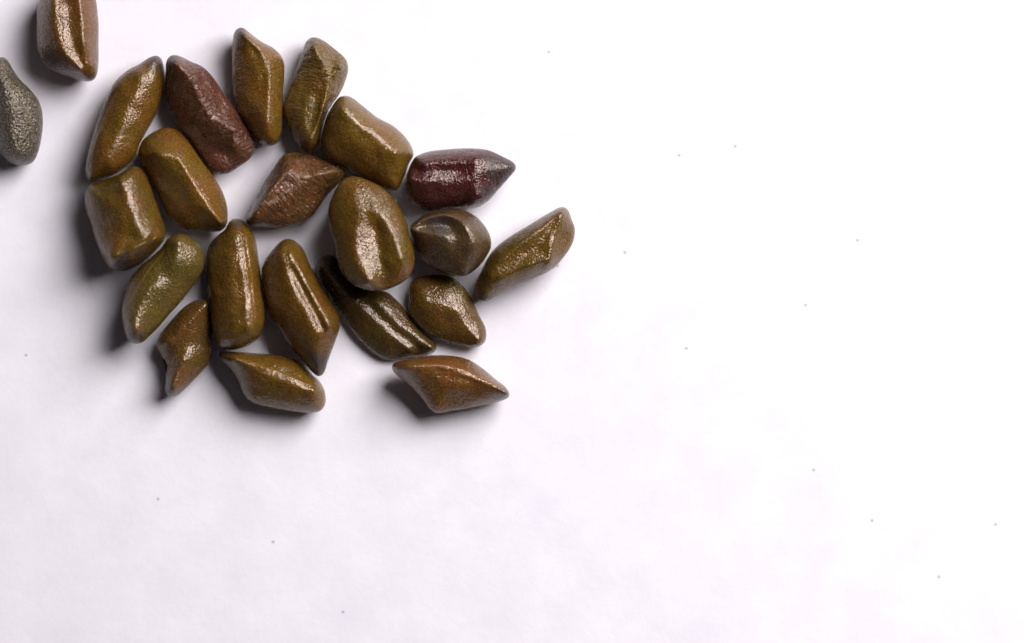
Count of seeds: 22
